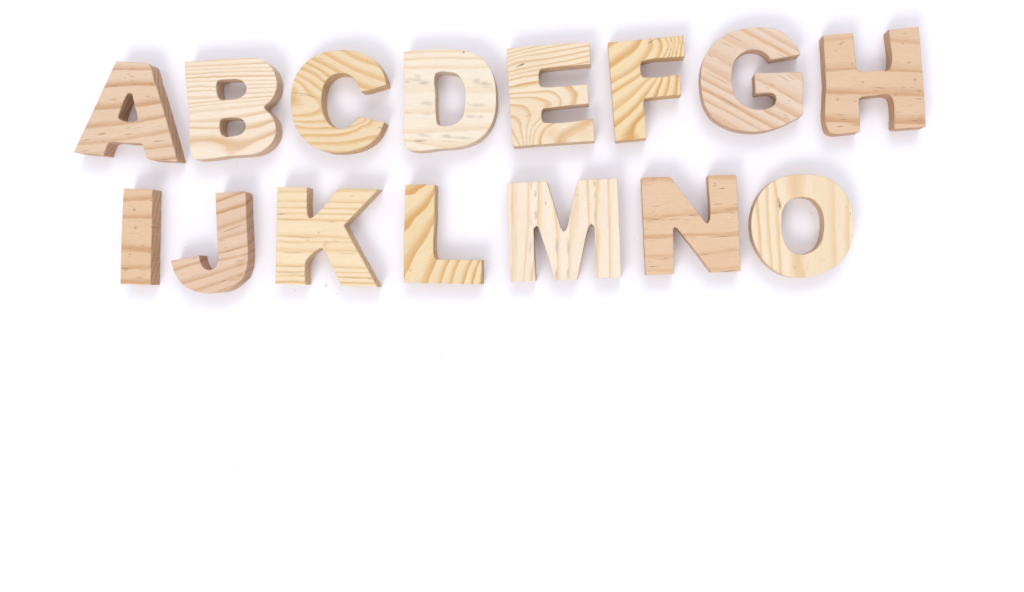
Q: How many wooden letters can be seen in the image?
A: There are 15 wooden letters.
